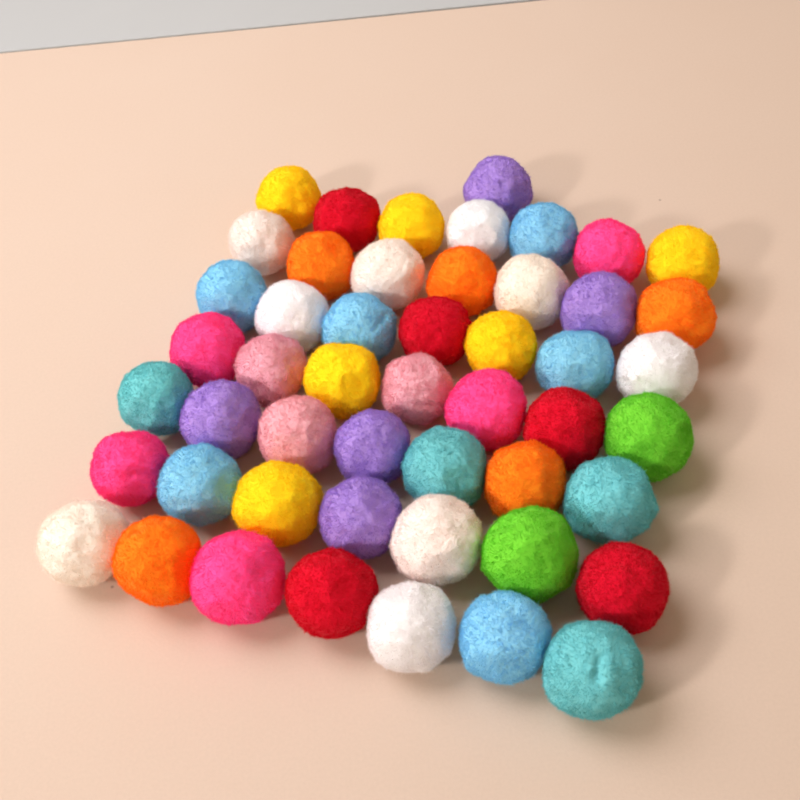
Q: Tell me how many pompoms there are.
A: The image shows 50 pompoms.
